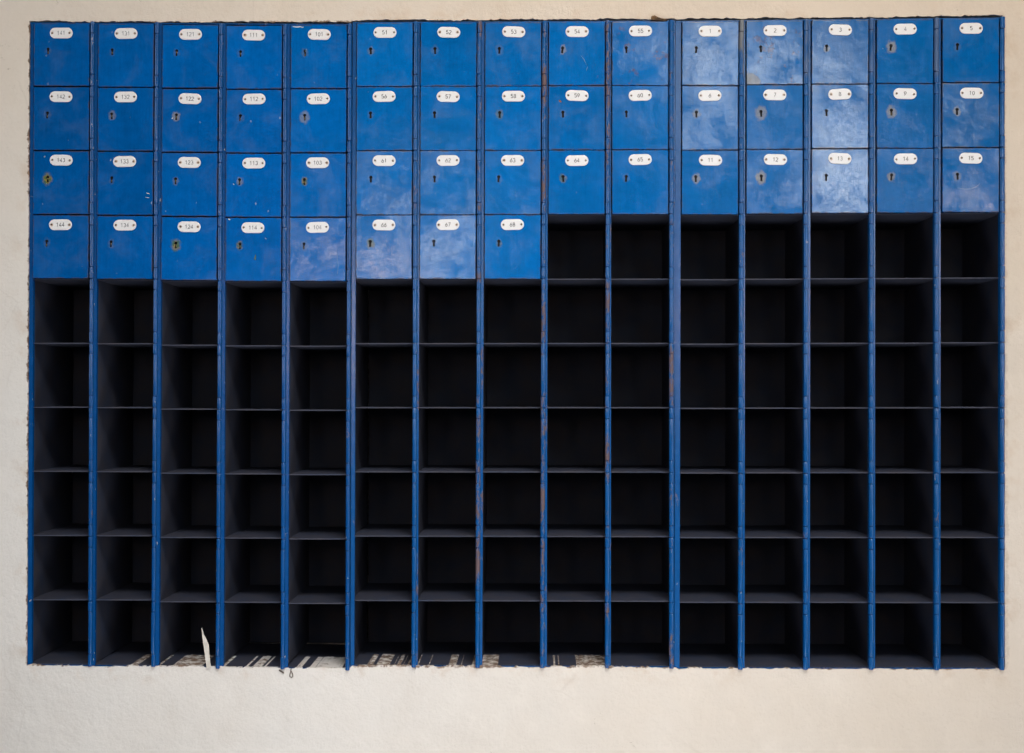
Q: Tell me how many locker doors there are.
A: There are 53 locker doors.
